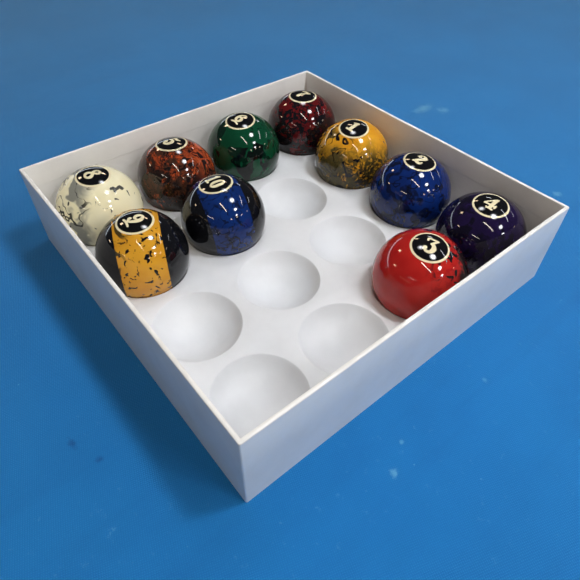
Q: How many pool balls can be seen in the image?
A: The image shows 10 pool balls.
